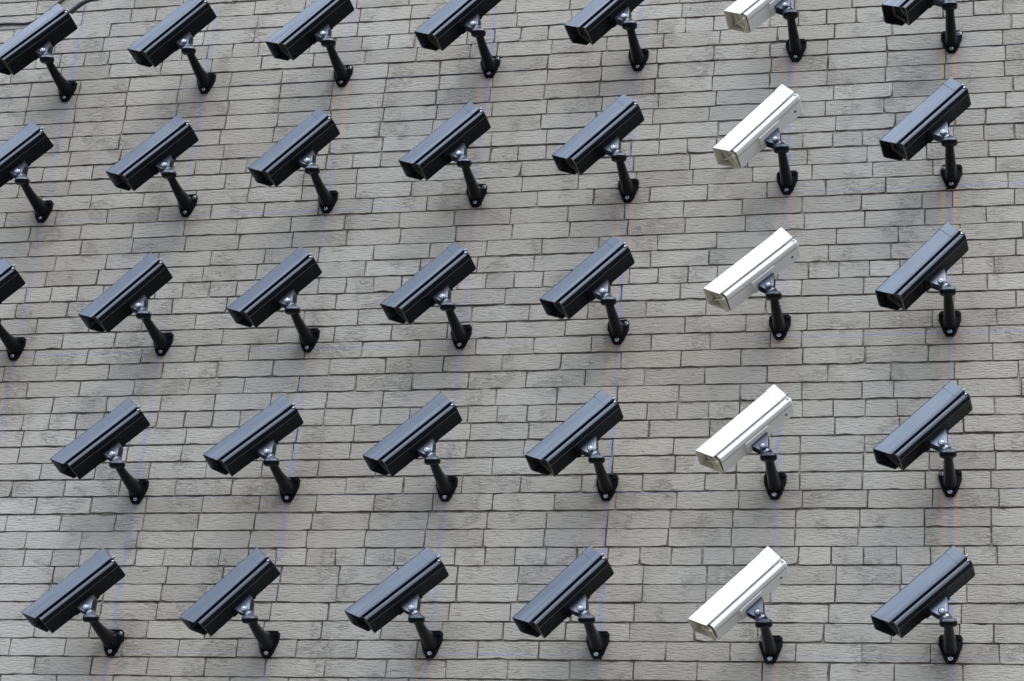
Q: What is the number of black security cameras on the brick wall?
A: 28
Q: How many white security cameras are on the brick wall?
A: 5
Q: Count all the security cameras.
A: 33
